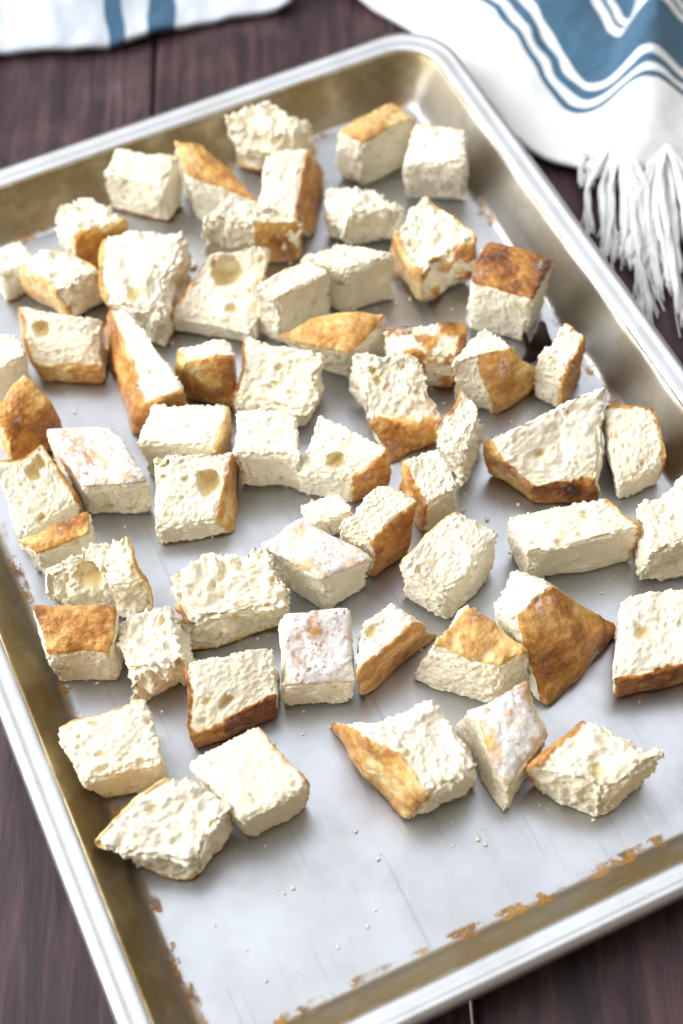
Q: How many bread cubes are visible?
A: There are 61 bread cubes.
